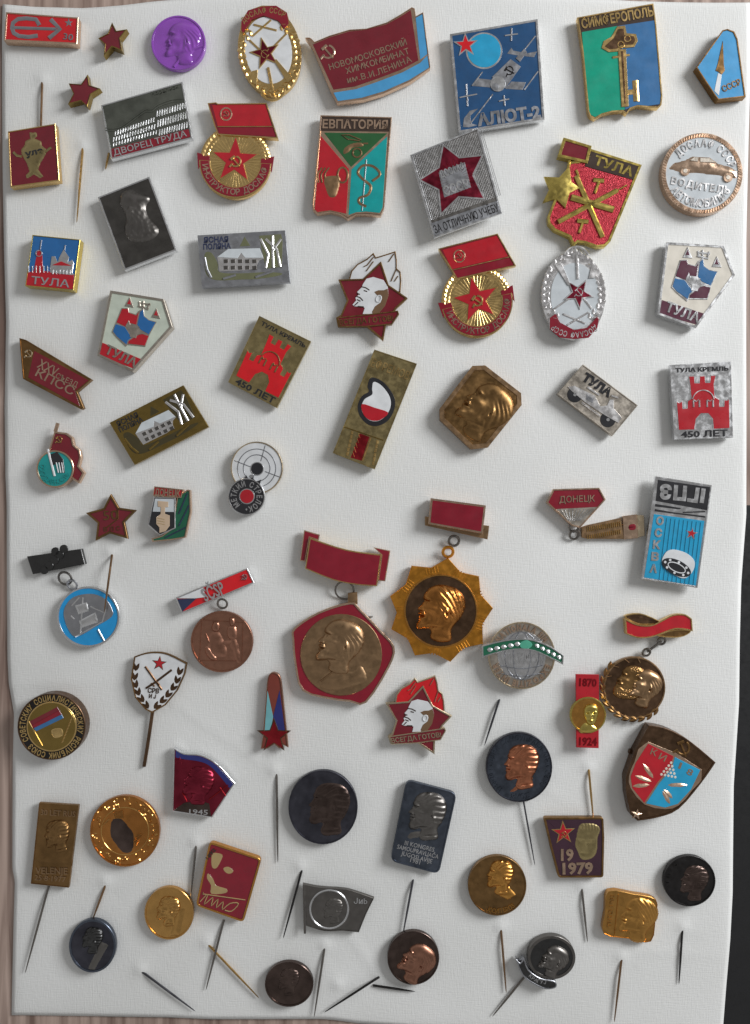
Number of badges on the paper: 66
